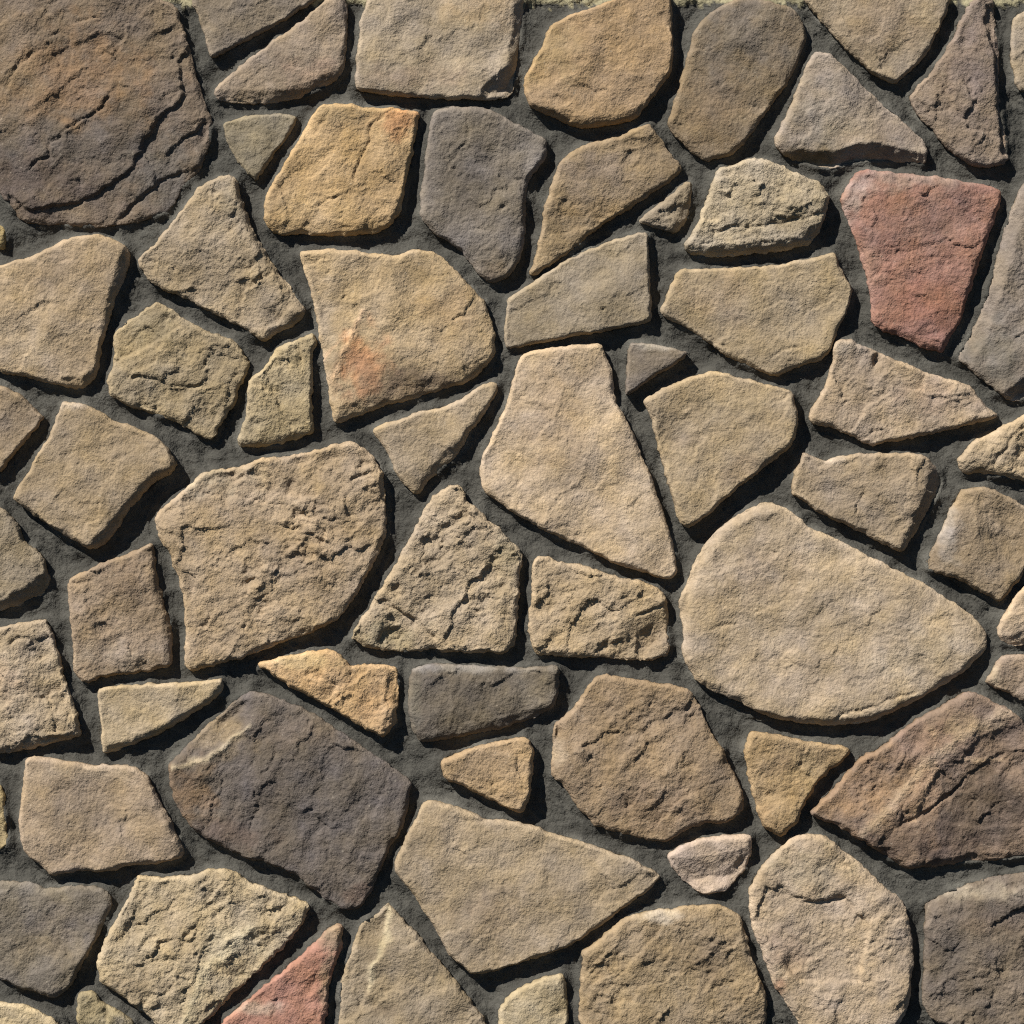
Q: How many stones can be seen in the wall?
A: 67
